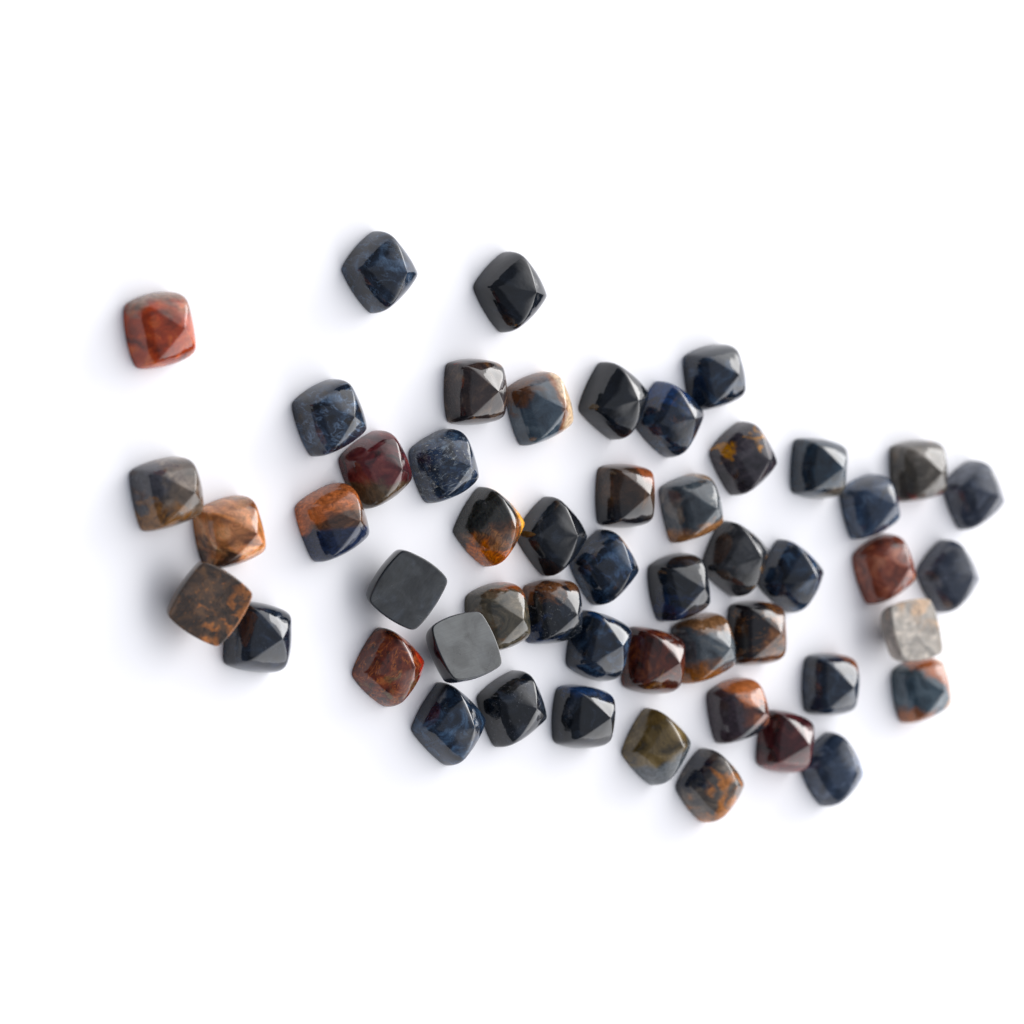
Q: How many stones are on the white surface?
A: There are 51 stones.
